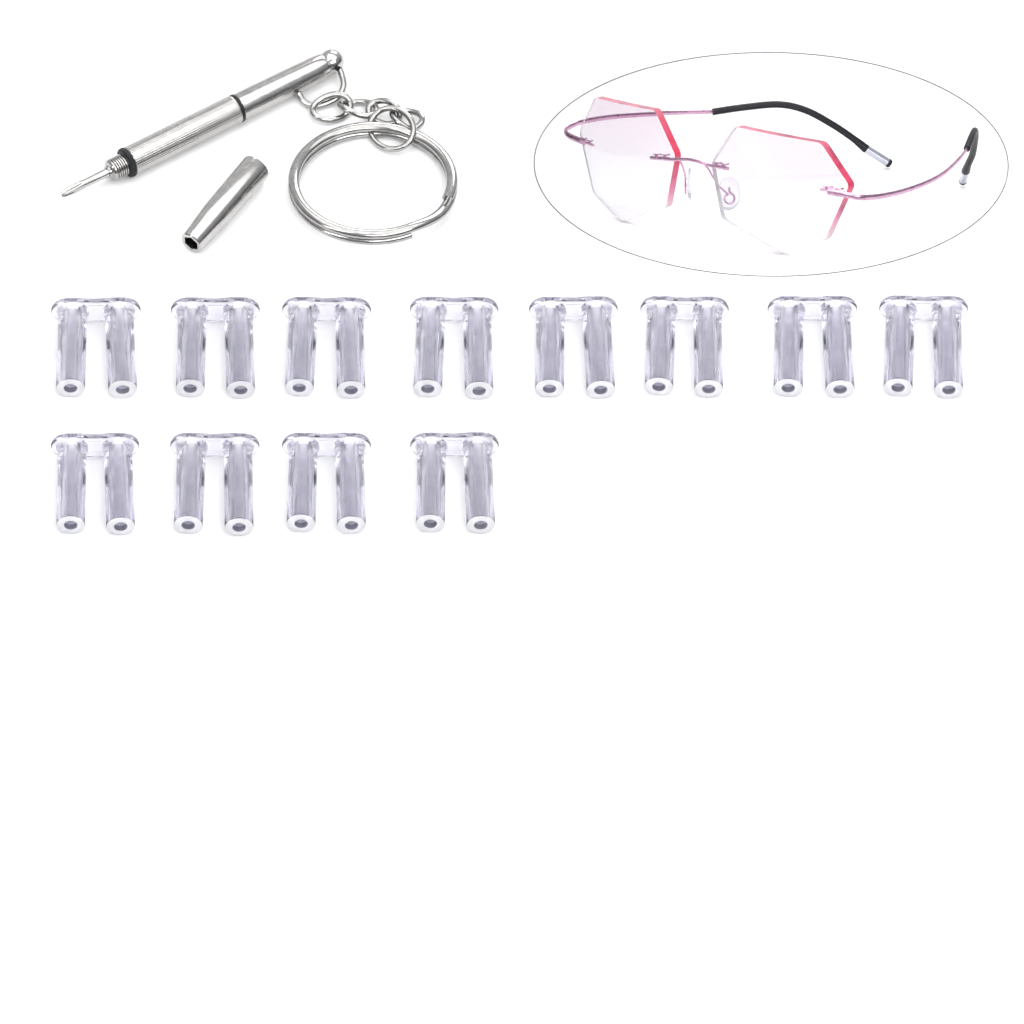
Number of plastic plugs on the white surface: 12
